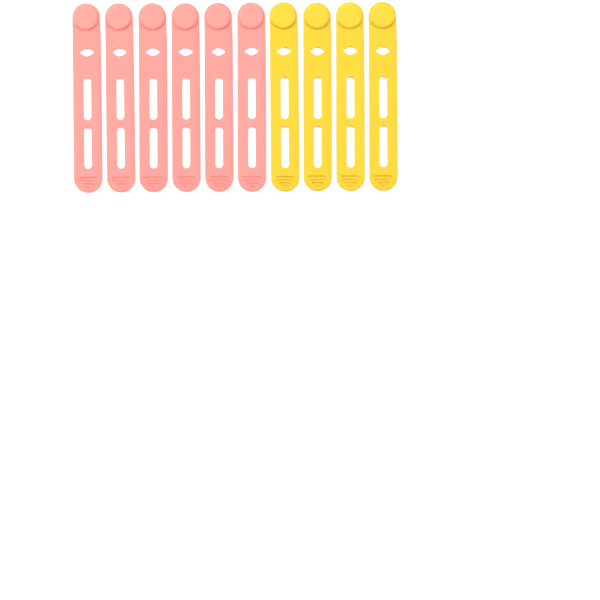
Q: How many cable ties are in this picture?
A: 10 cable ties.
